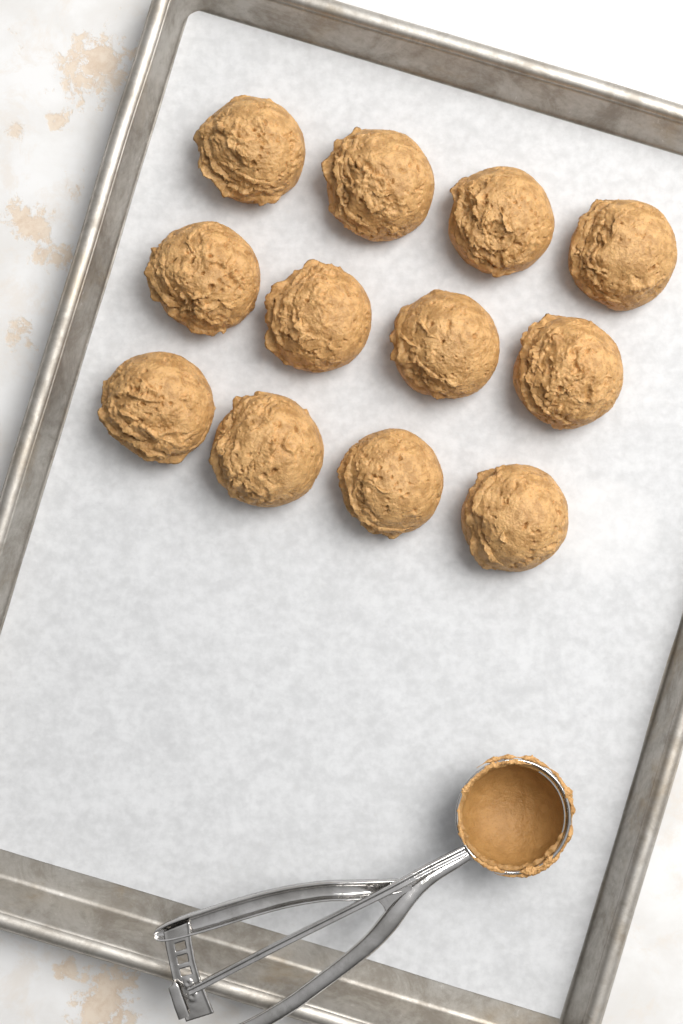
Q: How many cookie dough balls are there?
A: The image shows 12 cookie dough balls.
